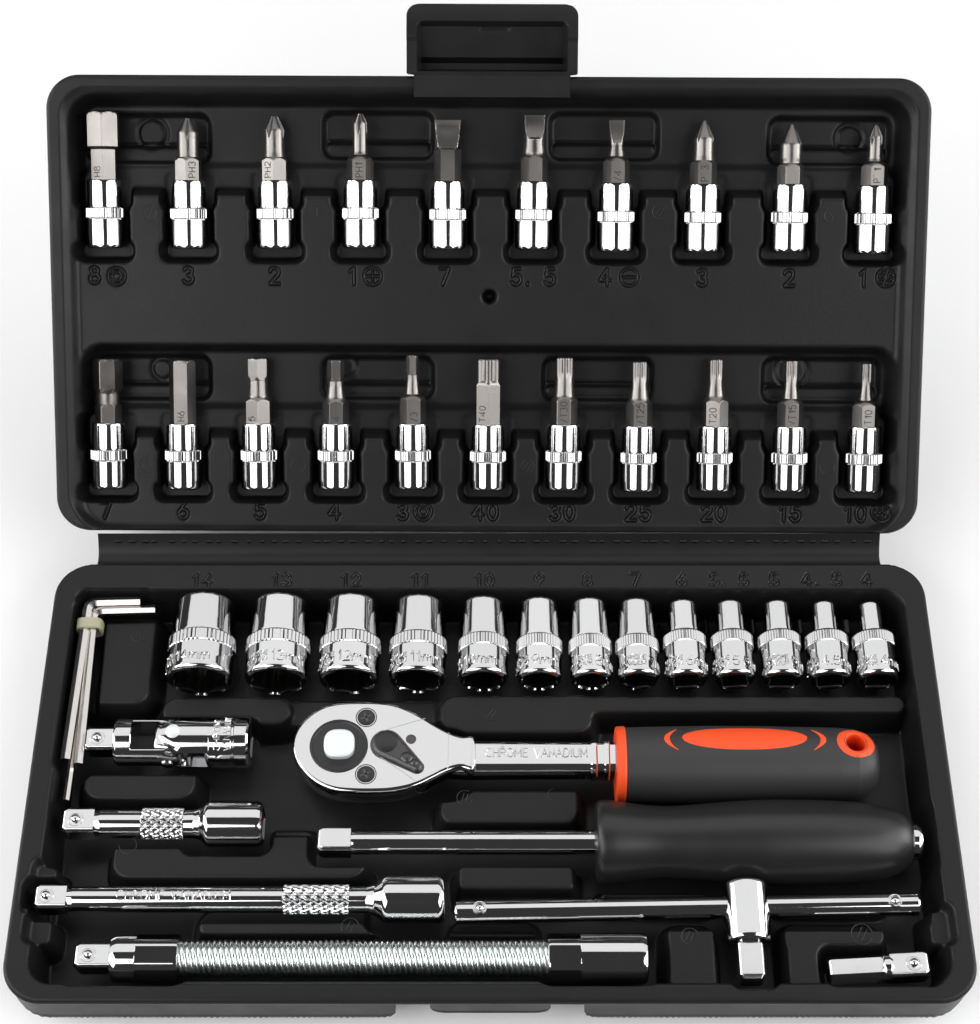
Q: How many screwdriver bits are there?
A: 21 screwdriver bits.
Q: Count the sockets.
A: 13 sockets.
